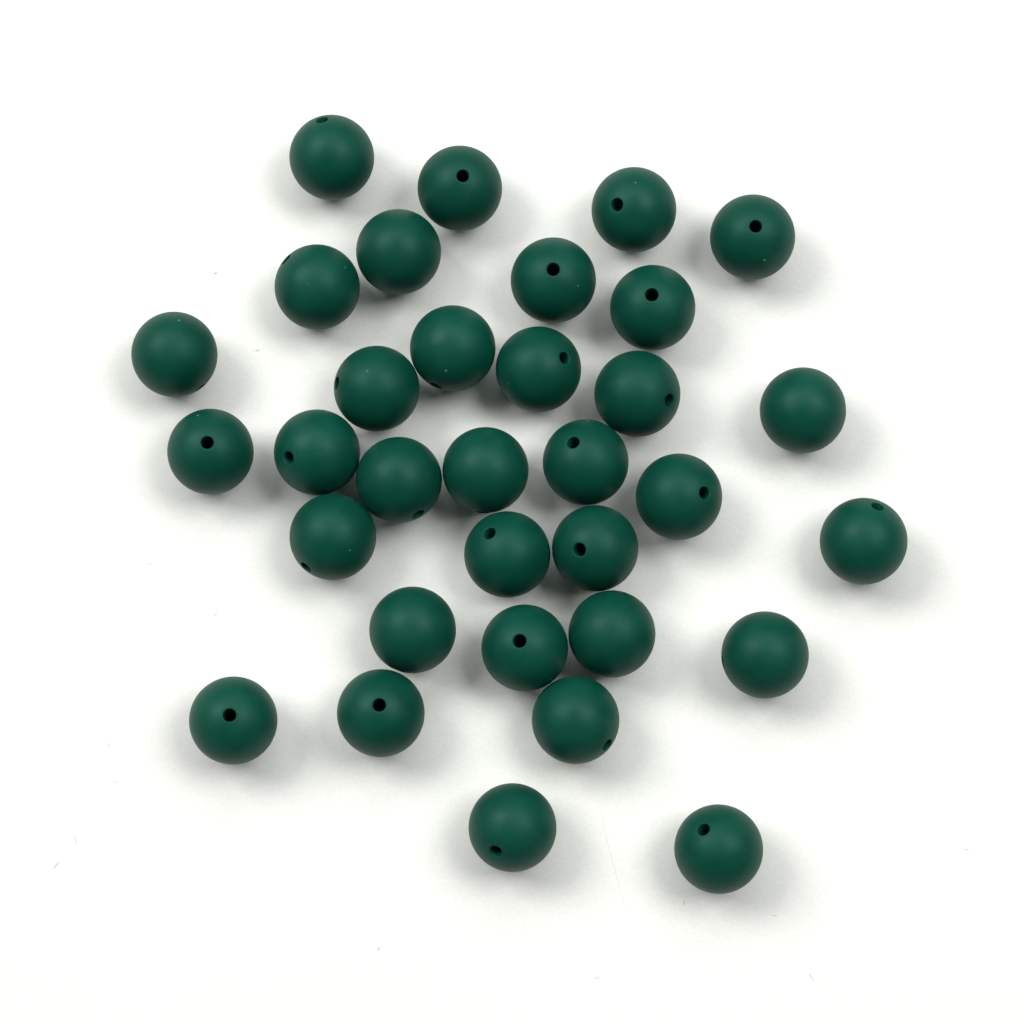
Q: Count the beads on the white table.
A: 33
